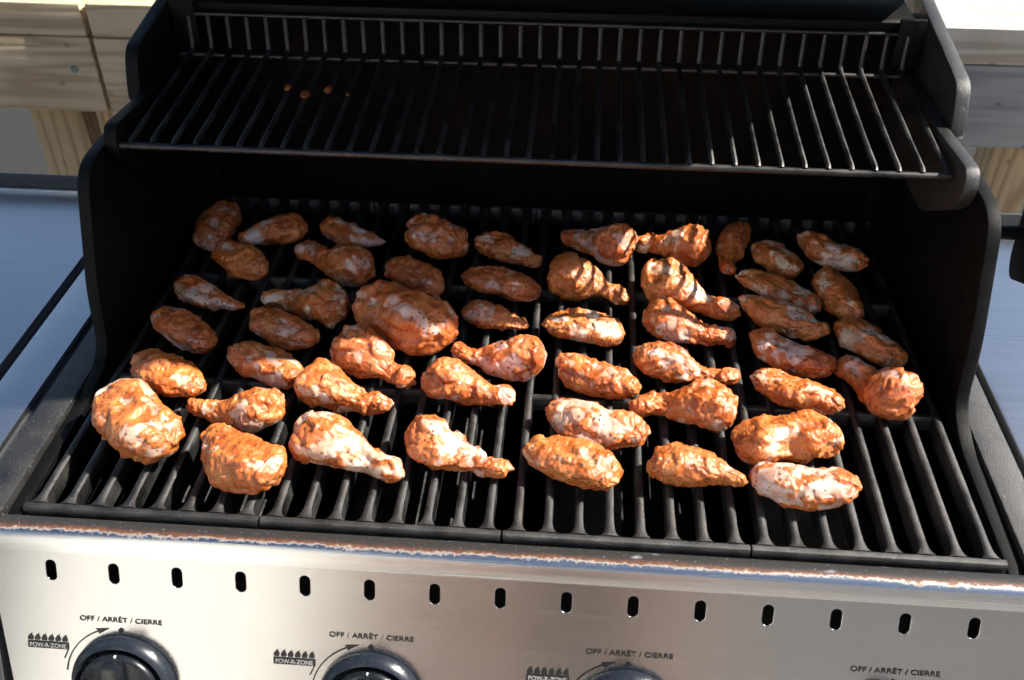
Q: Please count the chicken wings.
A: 50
